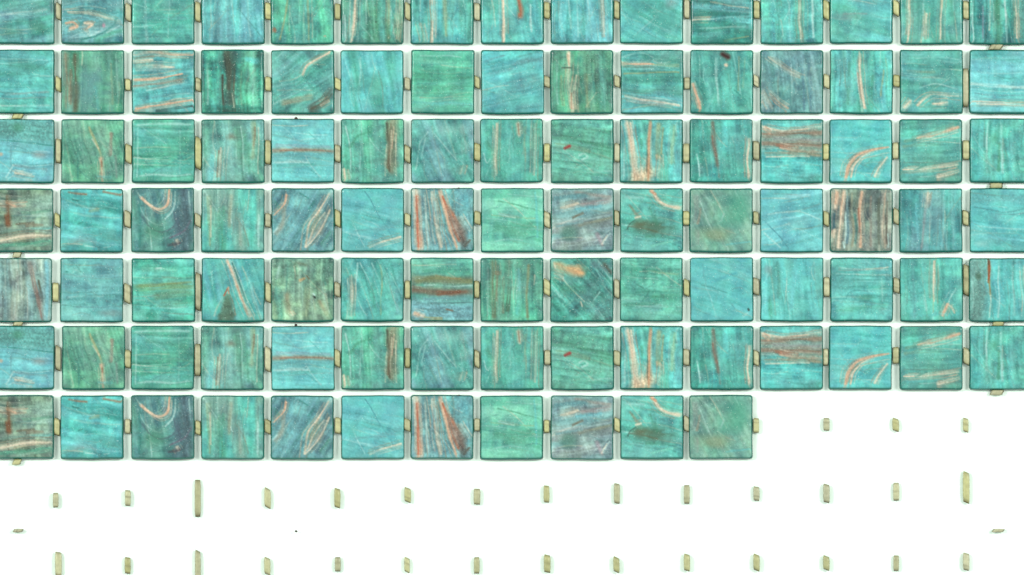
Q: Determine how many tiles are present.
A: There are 101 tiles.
